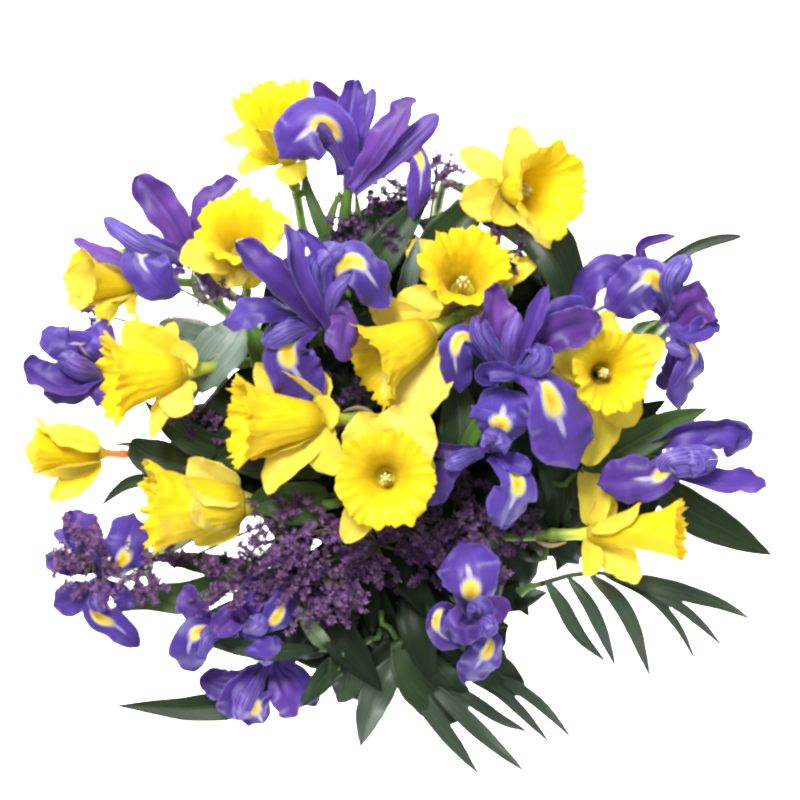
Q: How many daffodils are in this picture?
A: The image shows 13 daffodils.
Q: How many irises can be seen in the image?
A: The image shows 12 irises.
